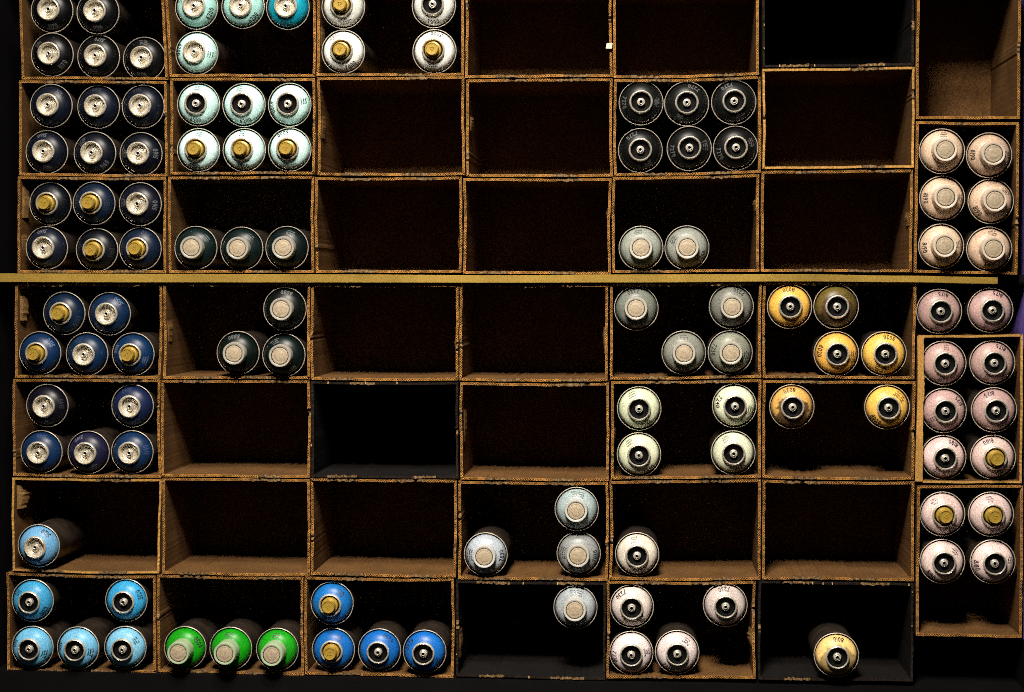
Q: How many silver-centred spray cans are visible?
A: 25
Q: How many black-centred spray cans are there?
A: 42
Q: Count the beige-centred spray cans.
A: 25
